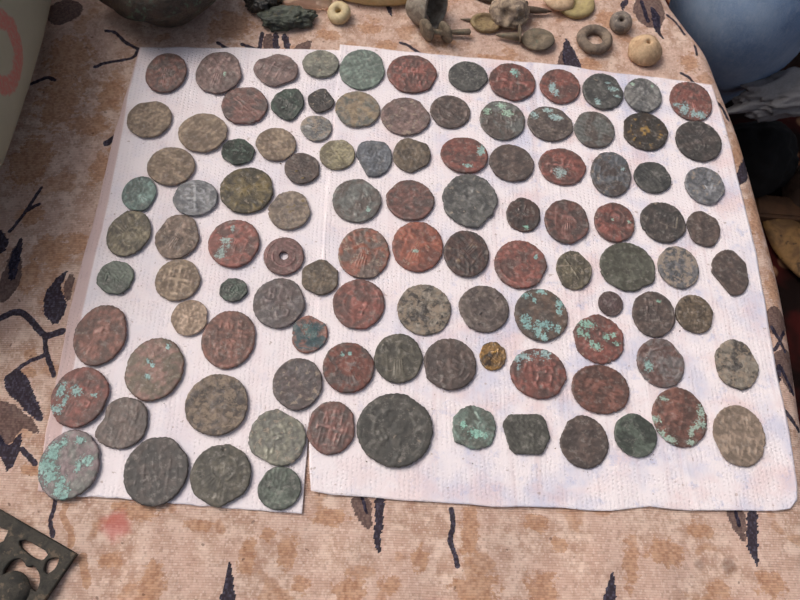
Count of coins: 106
